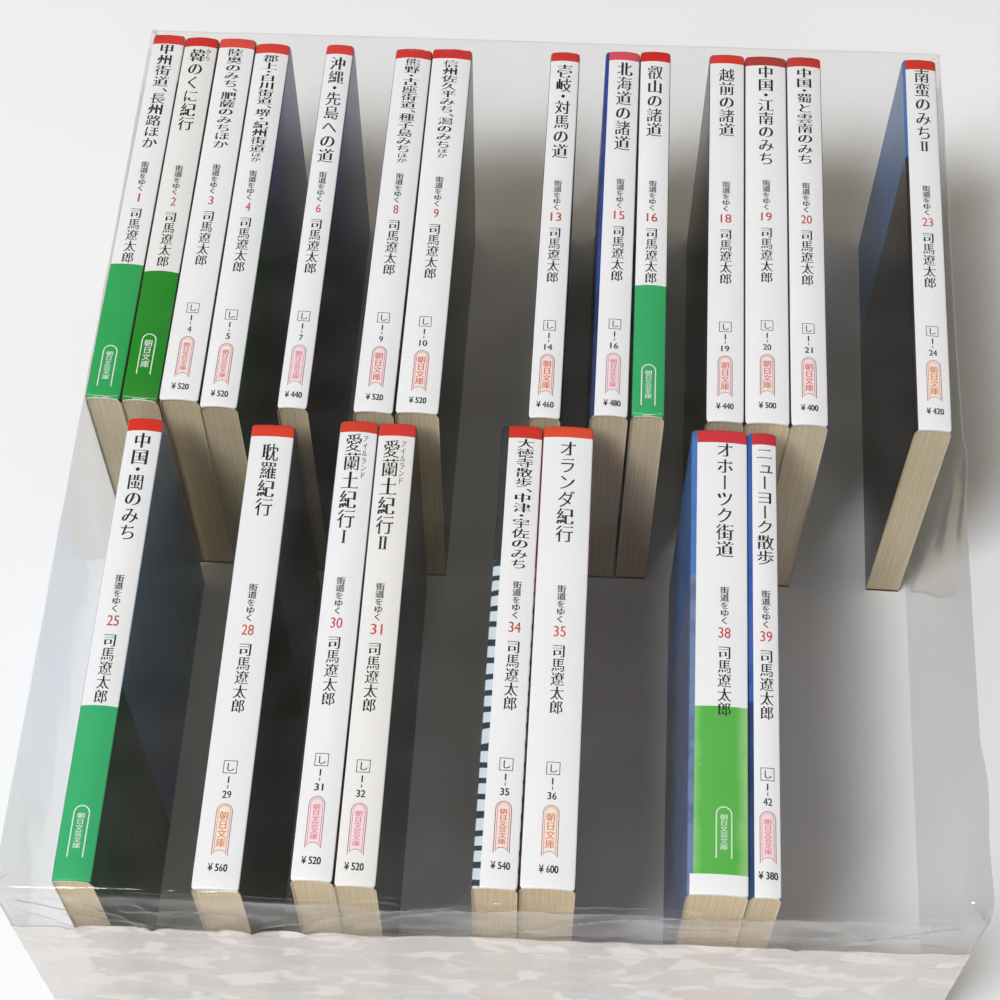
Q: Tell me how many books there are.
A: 22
